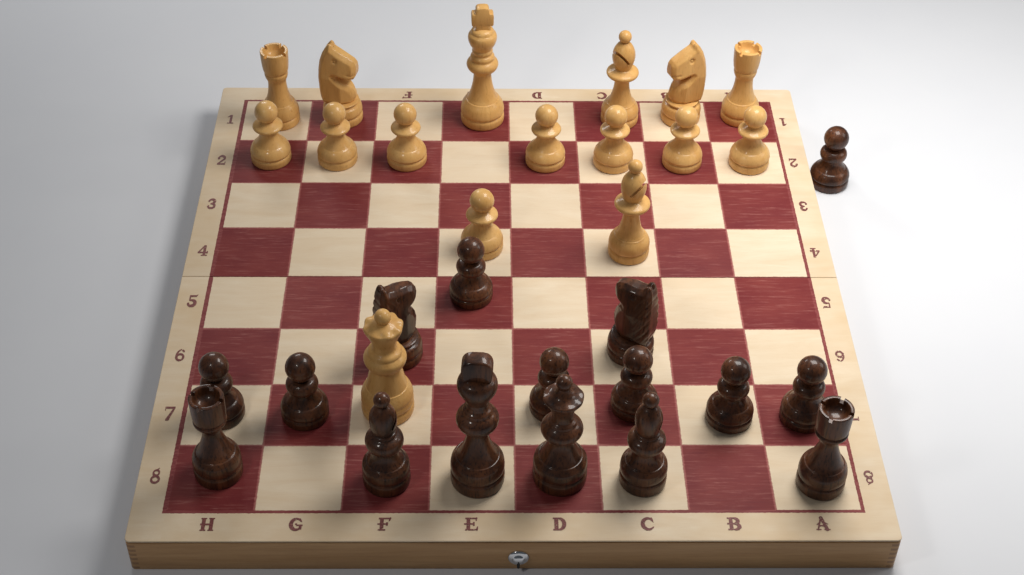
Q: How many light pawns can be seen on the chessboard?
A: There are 8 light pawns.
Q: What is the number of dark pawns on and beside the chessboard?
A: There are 8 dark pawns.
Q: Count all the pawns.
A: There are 16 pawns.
